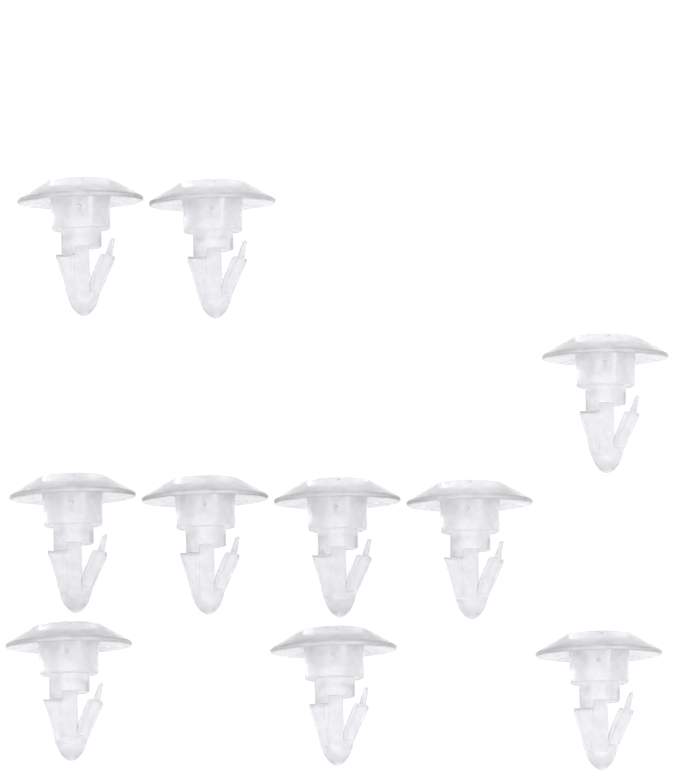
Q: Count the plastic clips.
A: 10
